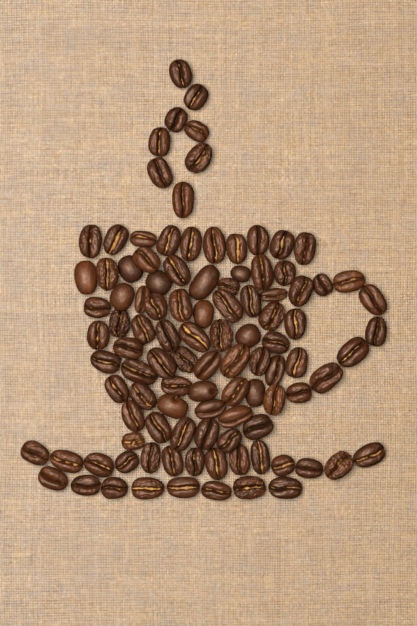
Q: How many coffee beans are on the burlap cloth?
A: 105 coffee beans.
